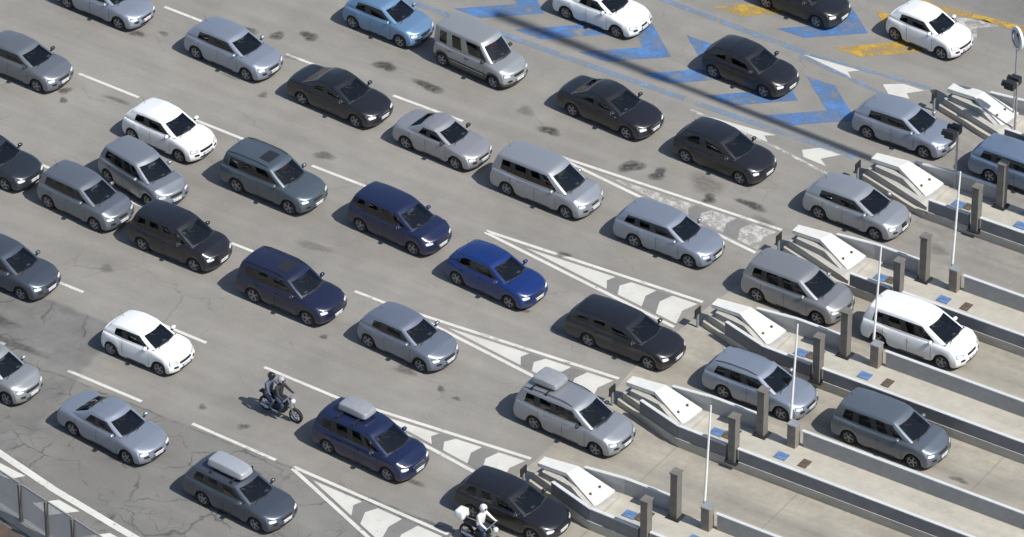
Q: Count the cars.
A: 41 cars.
